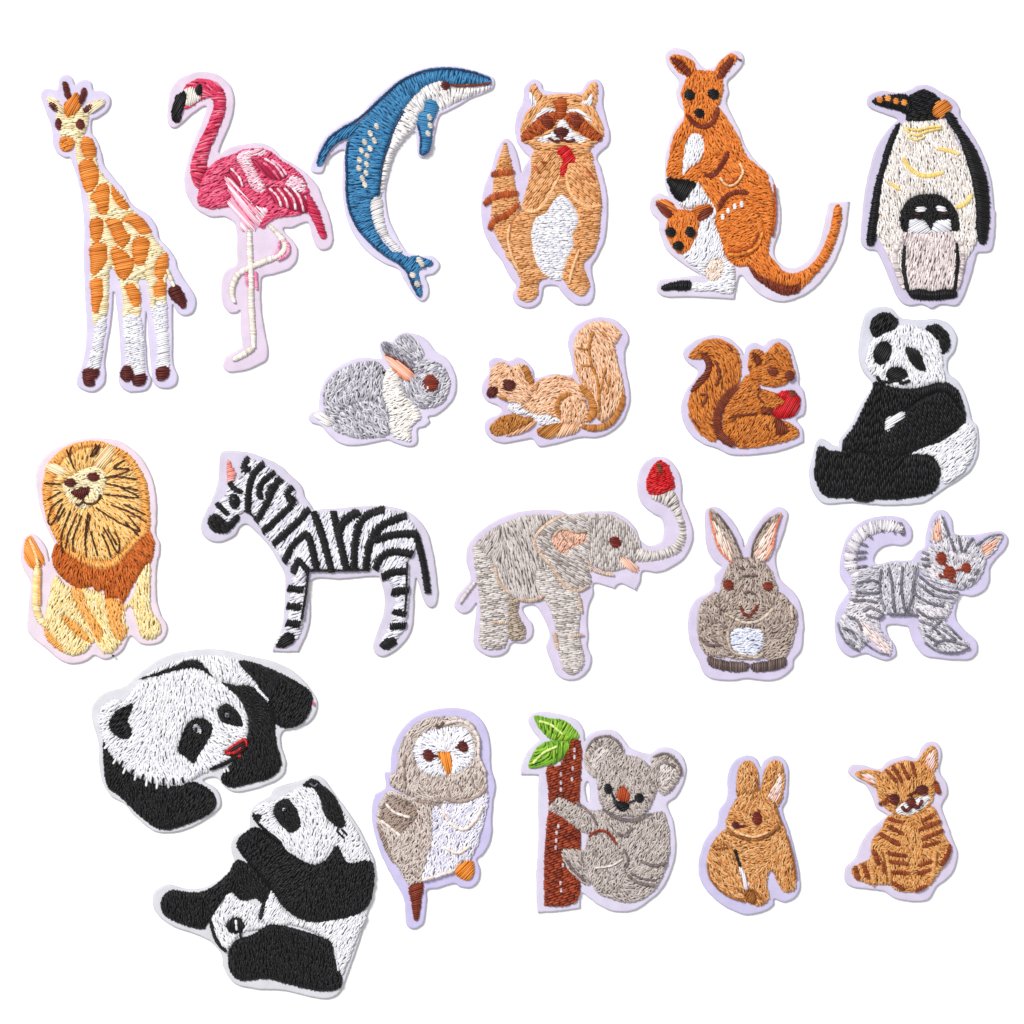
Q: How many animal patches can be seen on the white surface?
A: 21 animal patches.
